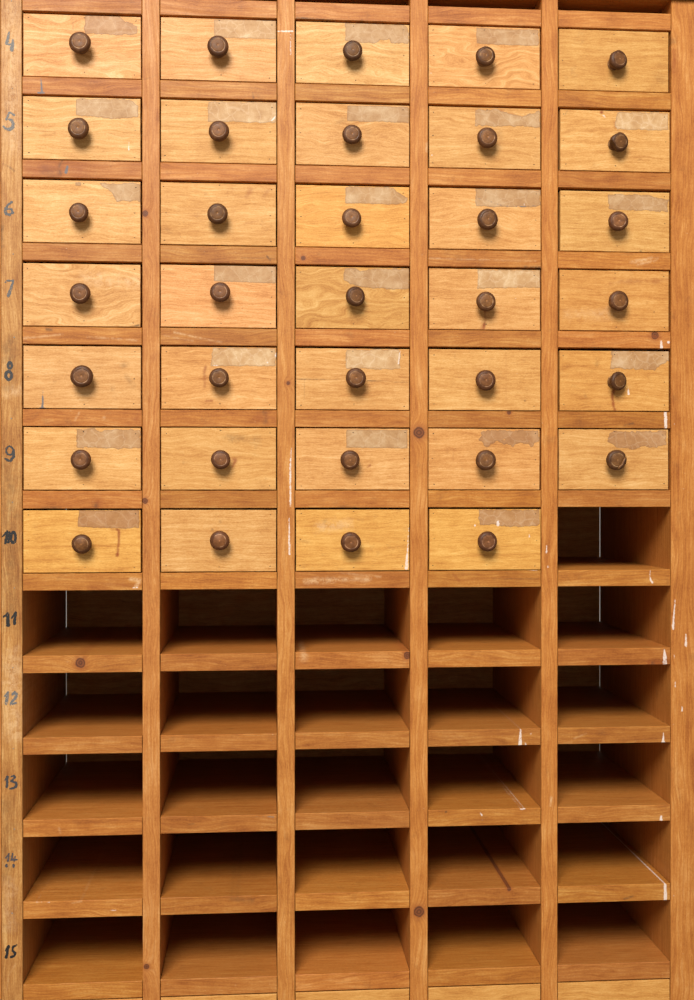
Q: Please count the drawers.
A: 34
